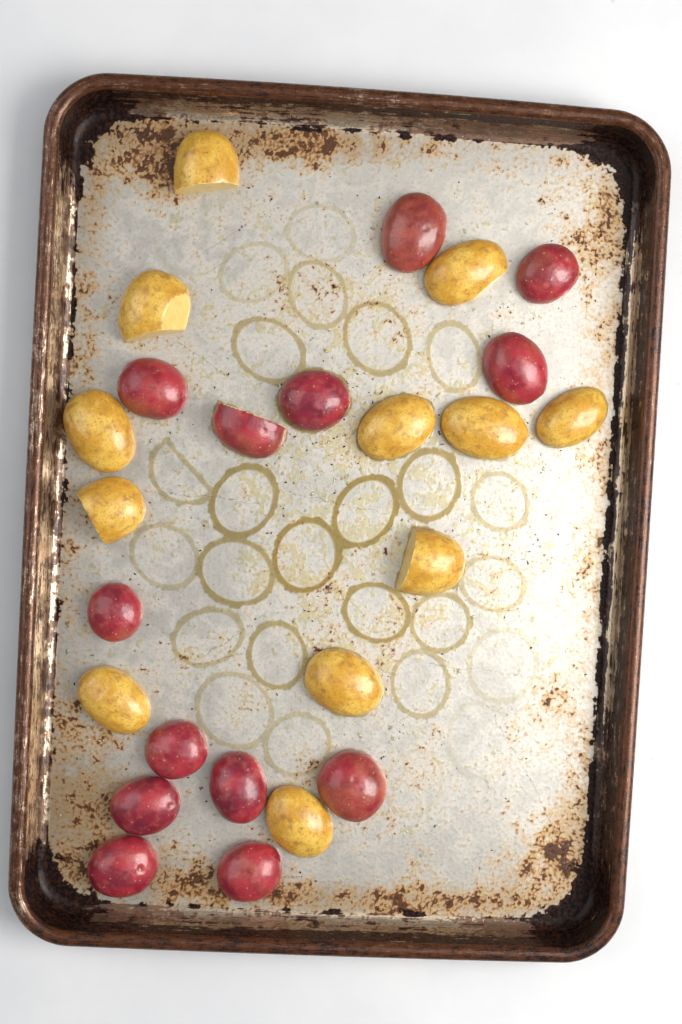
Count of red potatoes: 13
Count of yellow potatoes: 12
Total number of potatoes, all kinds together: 25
